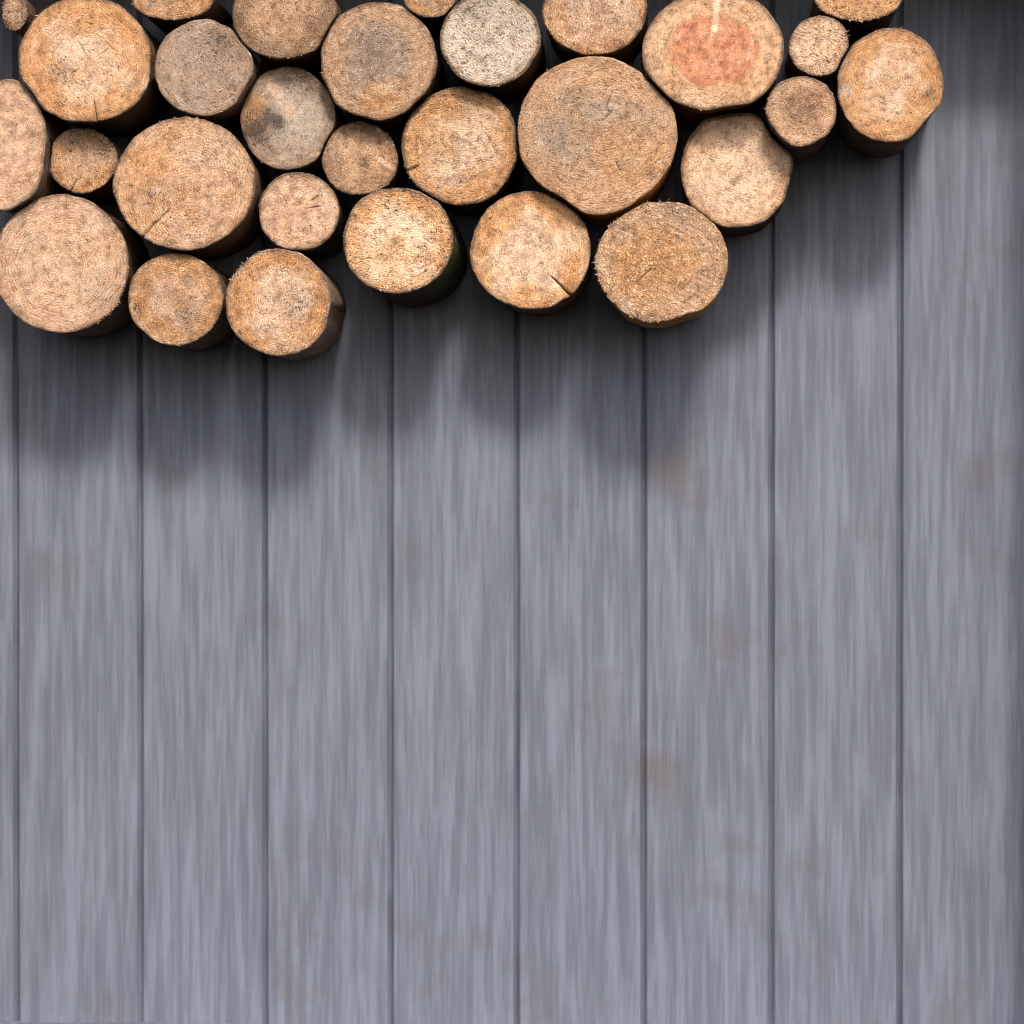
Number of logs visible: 29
